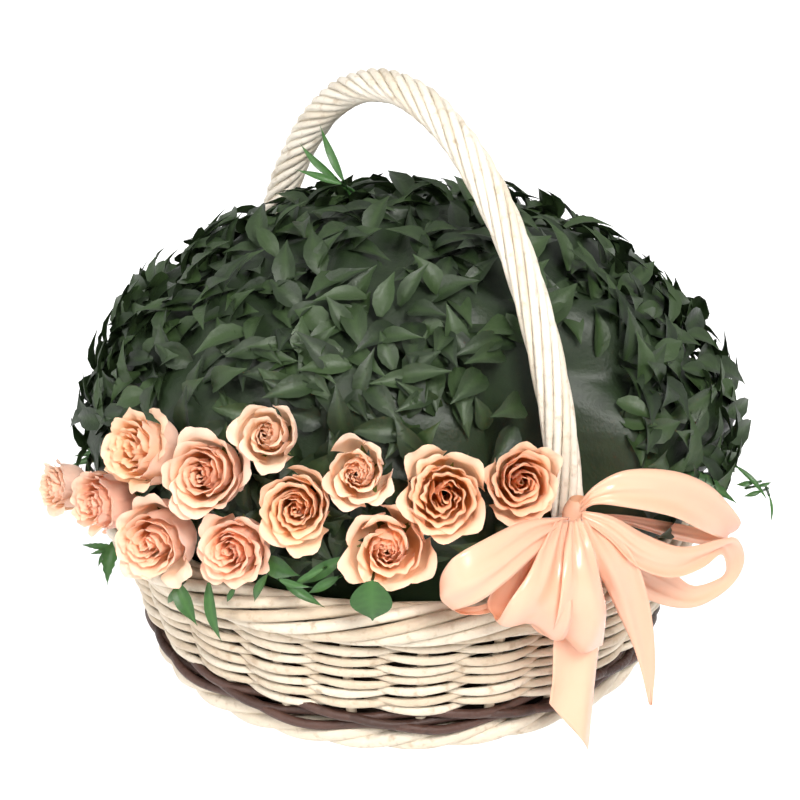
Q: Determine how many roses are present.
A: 12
